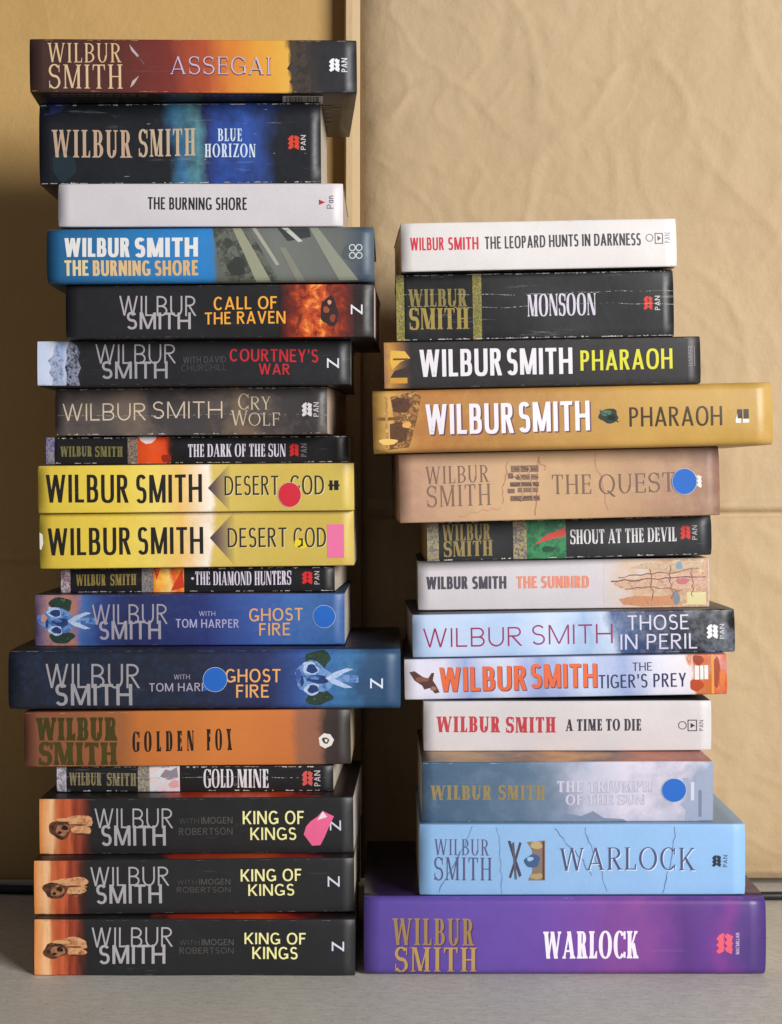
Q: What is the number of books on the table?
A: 31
